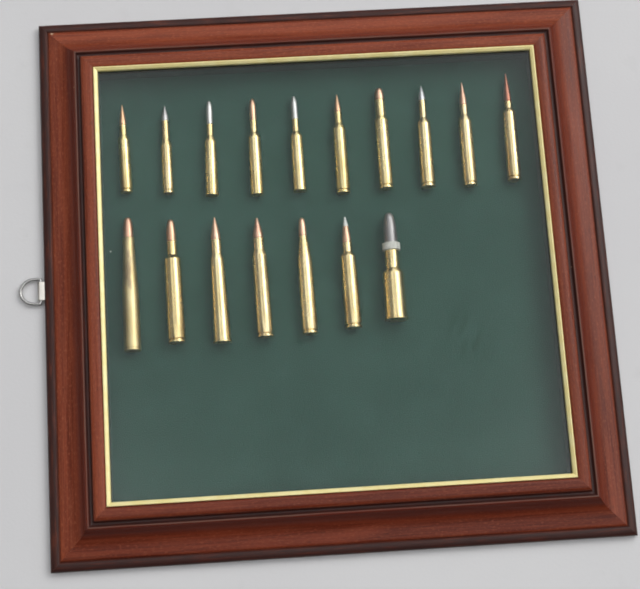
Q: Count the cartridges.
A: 17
